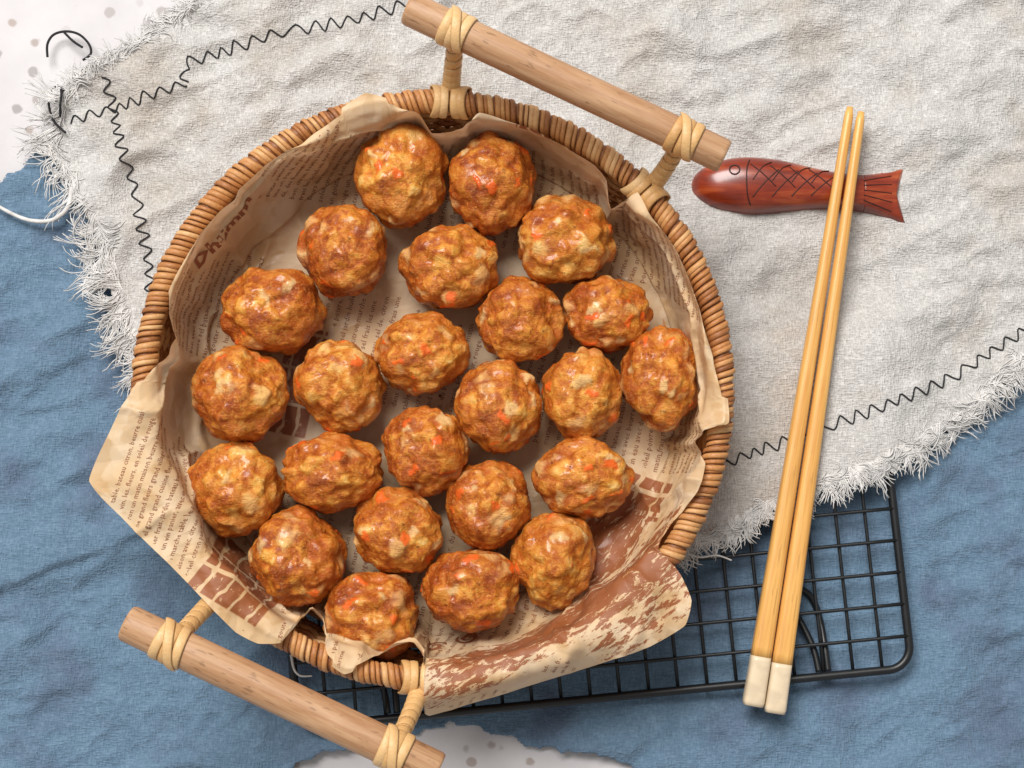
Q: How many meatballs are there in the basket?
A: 24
